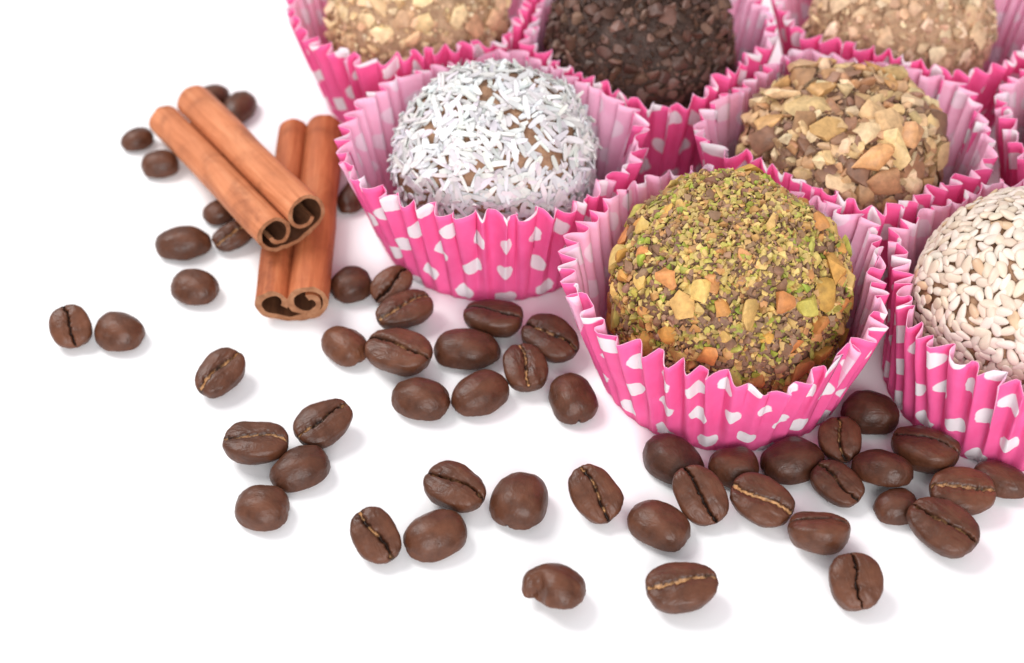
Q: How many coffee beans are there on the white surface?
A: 52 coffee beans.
